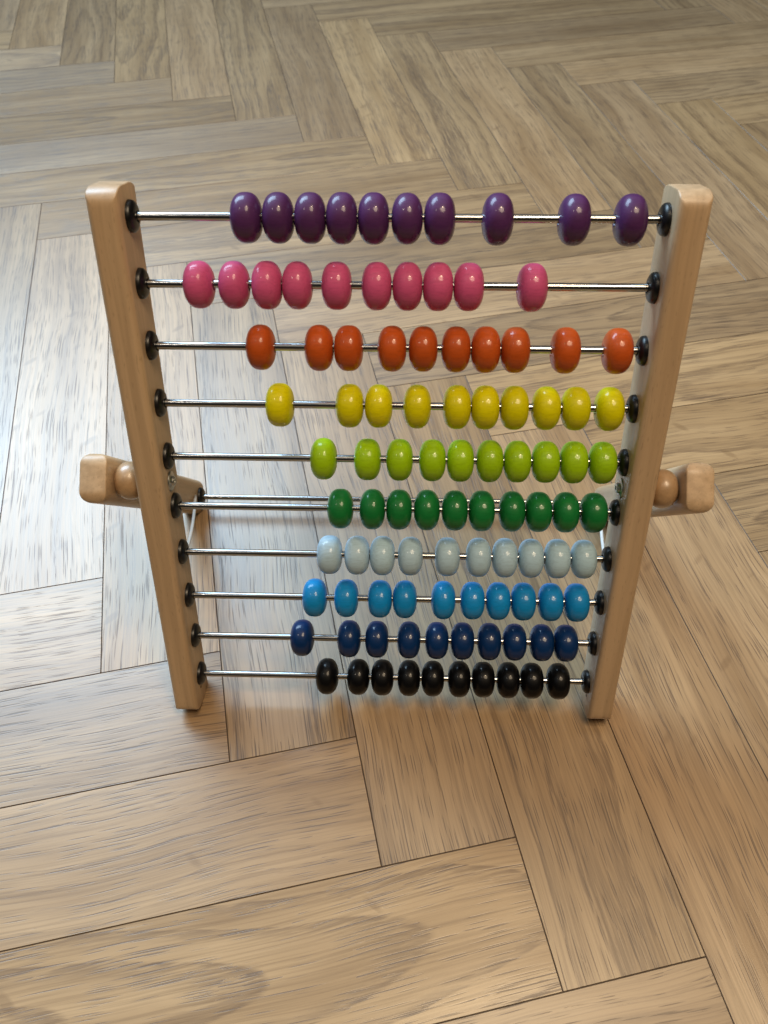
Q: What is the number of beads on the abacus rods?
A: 100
